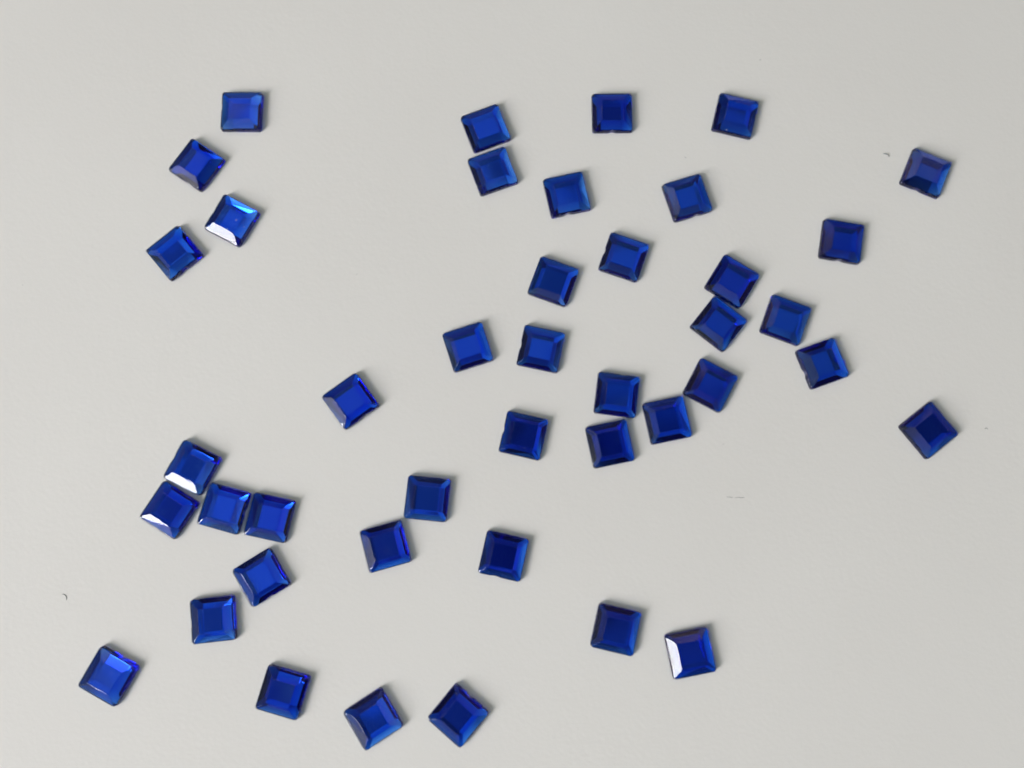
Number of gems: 42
